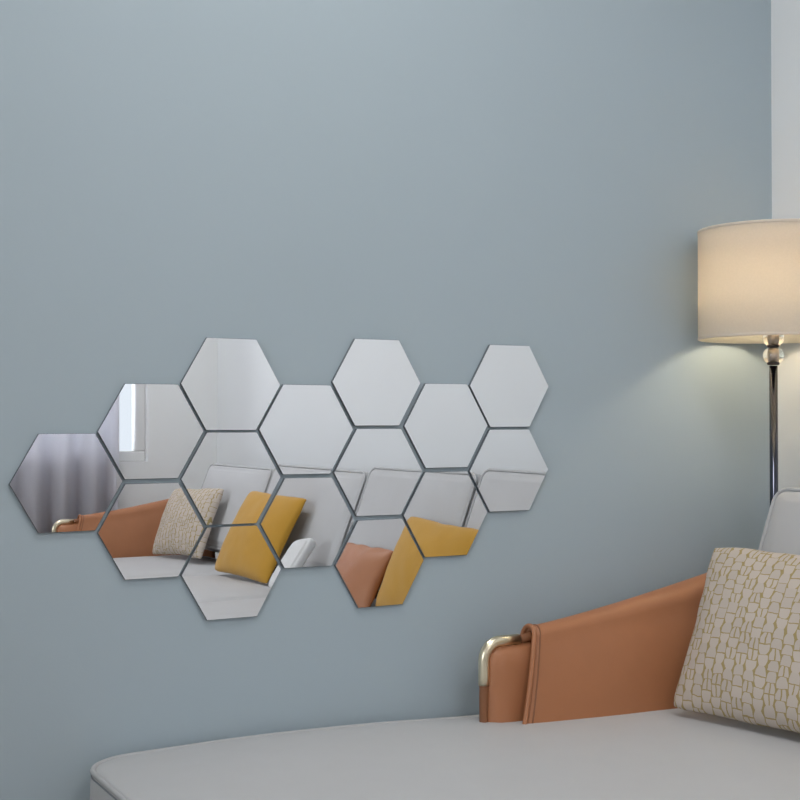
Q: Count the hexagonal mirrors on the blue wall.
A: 15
